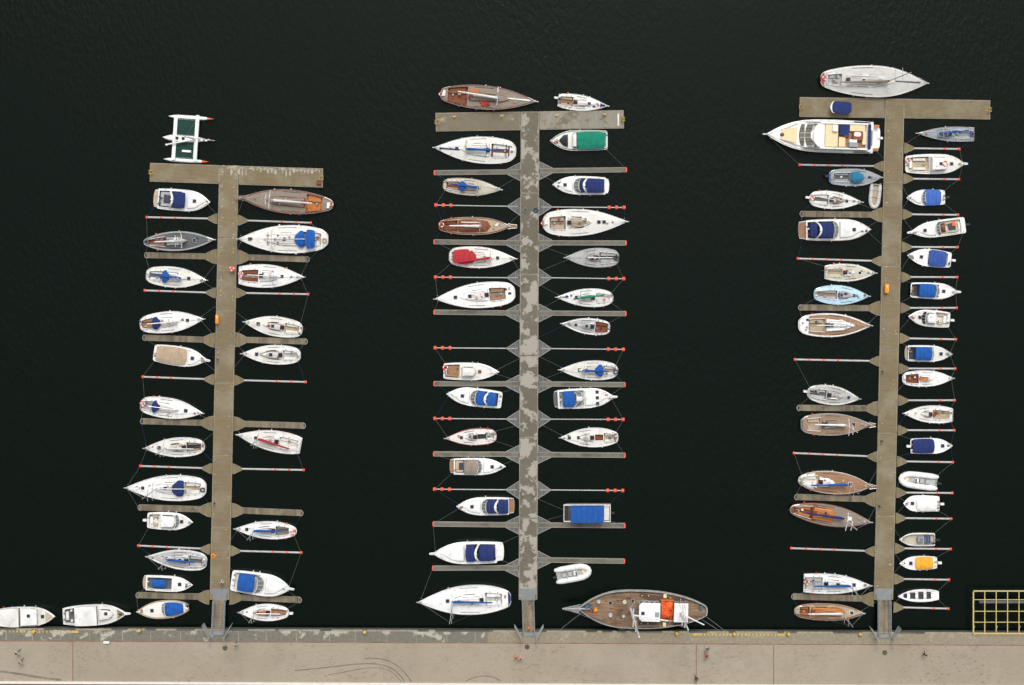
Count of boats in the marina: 82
